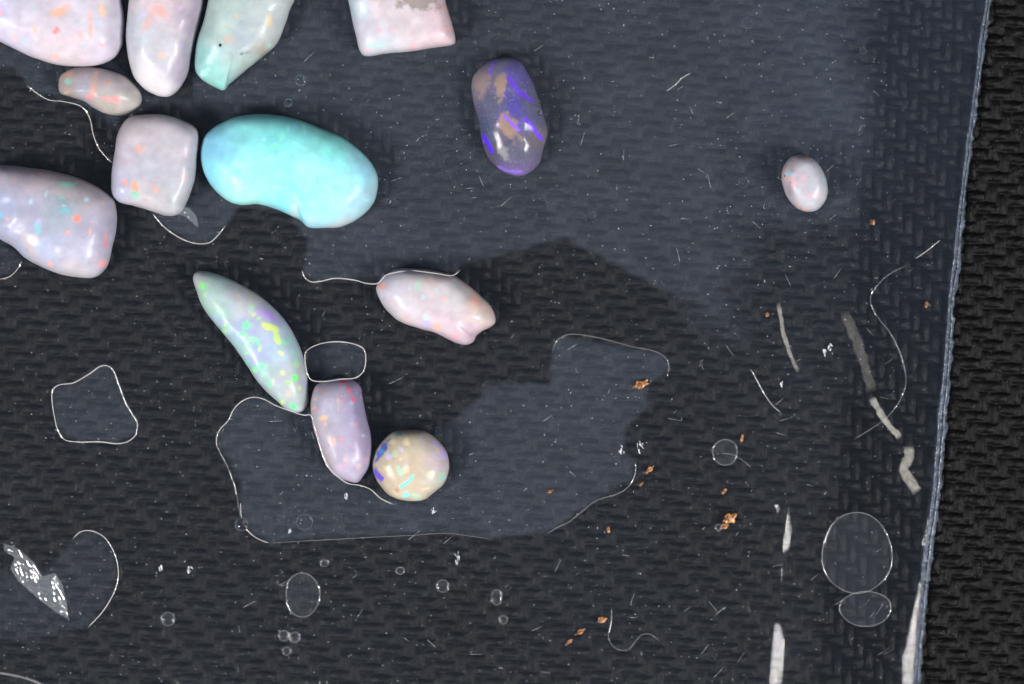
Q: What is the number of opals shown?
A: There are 14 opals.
